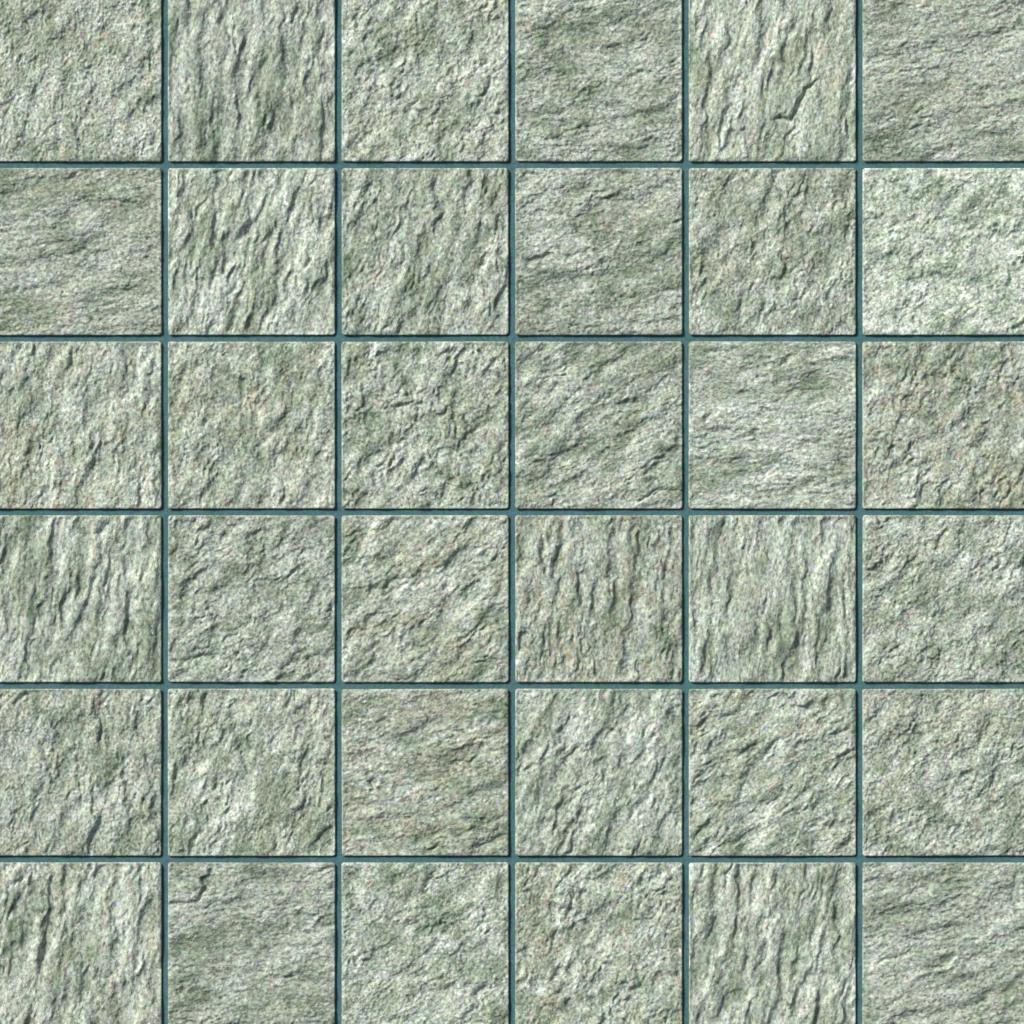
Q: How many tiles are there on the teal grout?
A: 36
